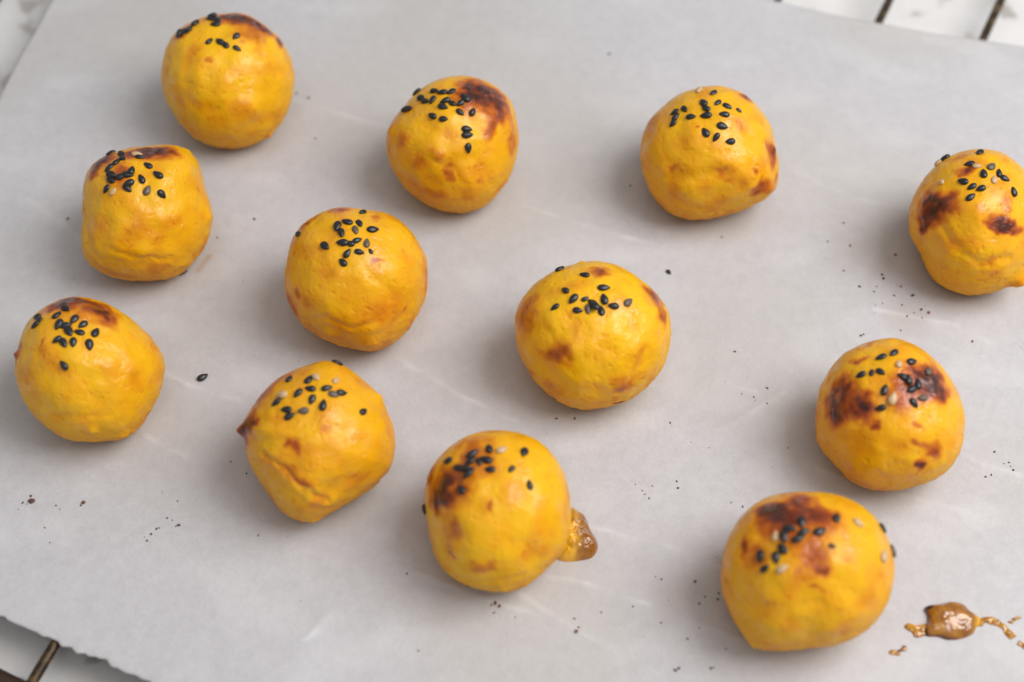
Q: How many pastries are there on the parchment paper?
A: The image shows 12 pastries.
